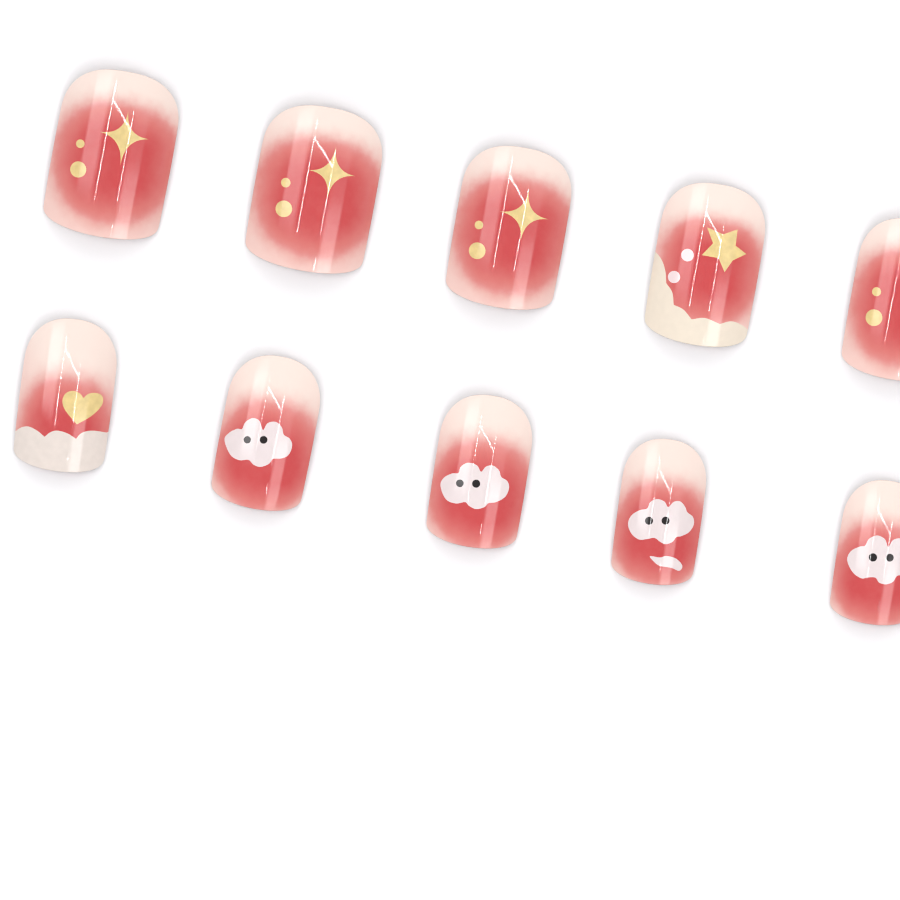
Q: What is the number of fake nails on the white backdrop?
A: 10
